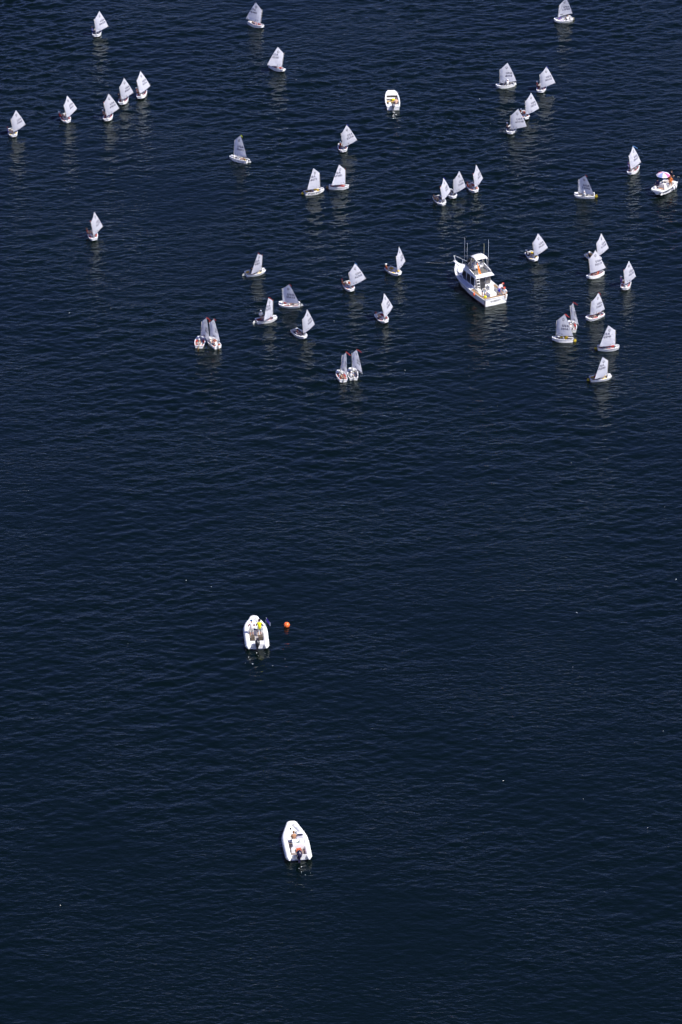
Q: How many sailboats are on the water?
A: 43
